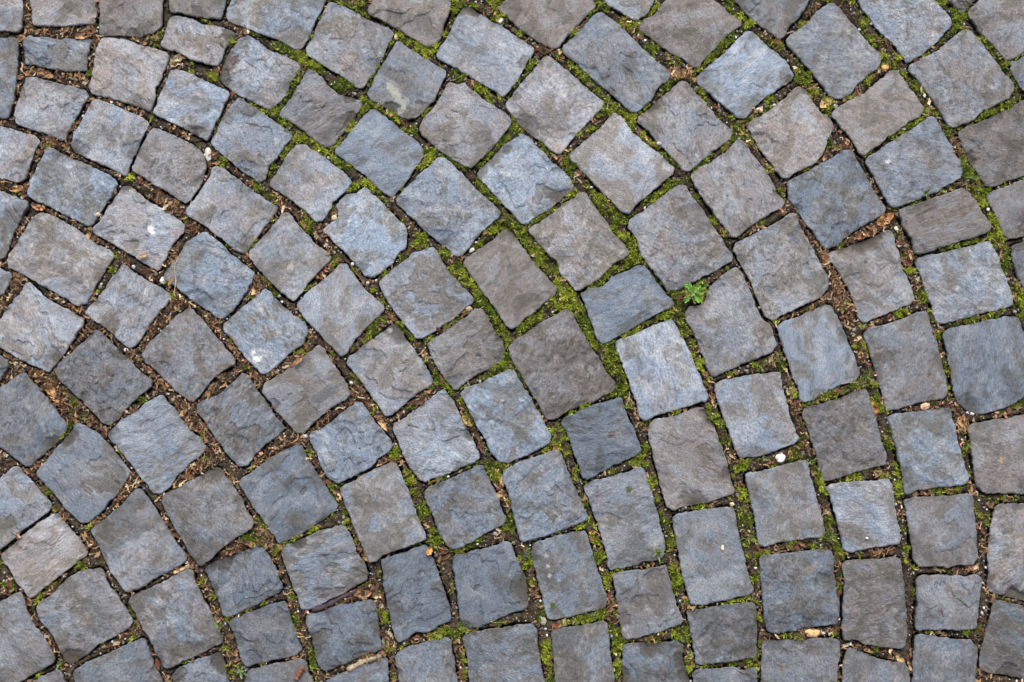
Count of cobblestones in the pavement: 139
